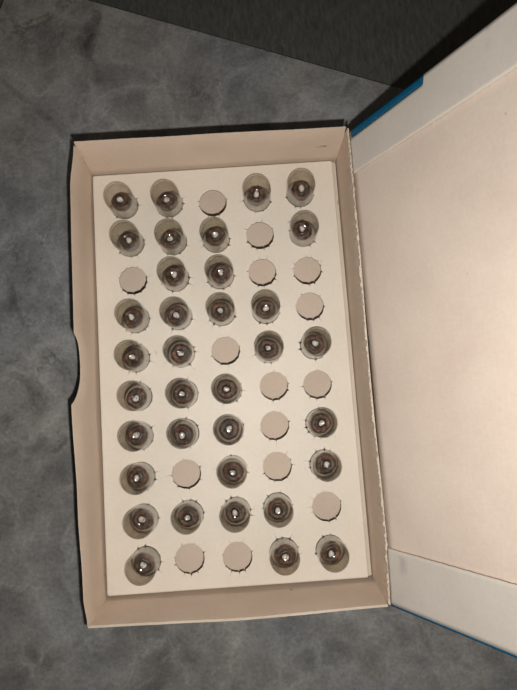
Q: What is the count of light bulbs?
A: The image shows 35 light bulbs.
